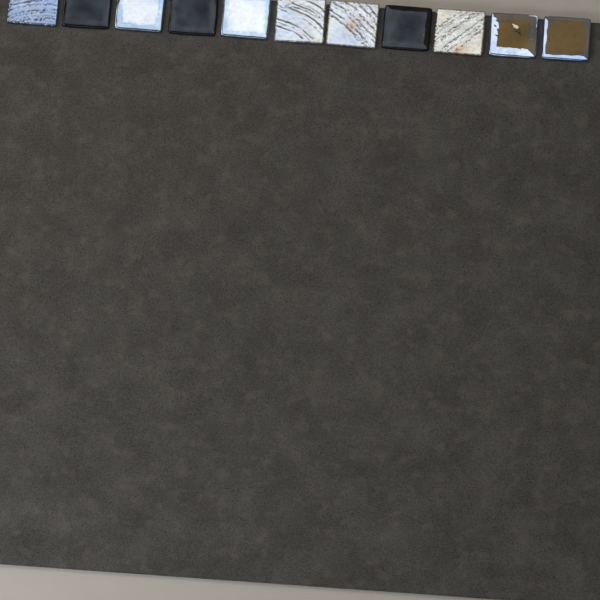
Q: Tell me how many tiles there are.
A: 11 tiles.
